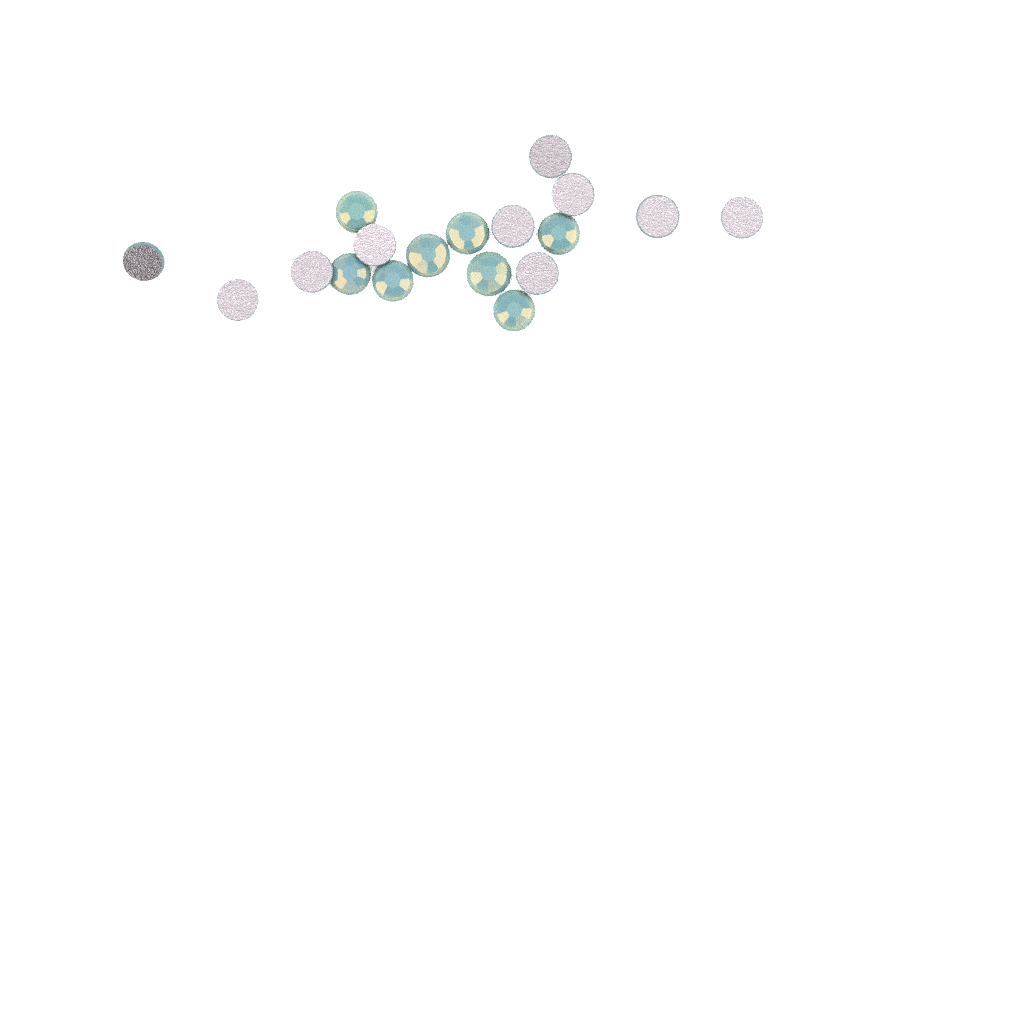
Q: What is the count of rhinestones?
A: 18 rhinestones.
